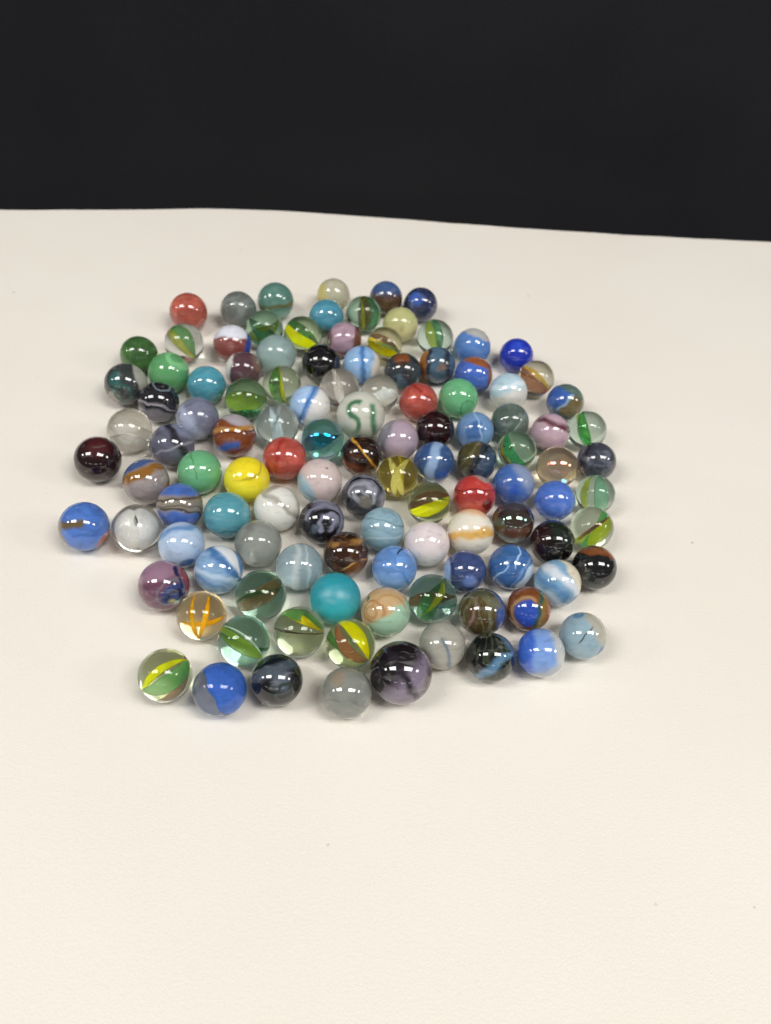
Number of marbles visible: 114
